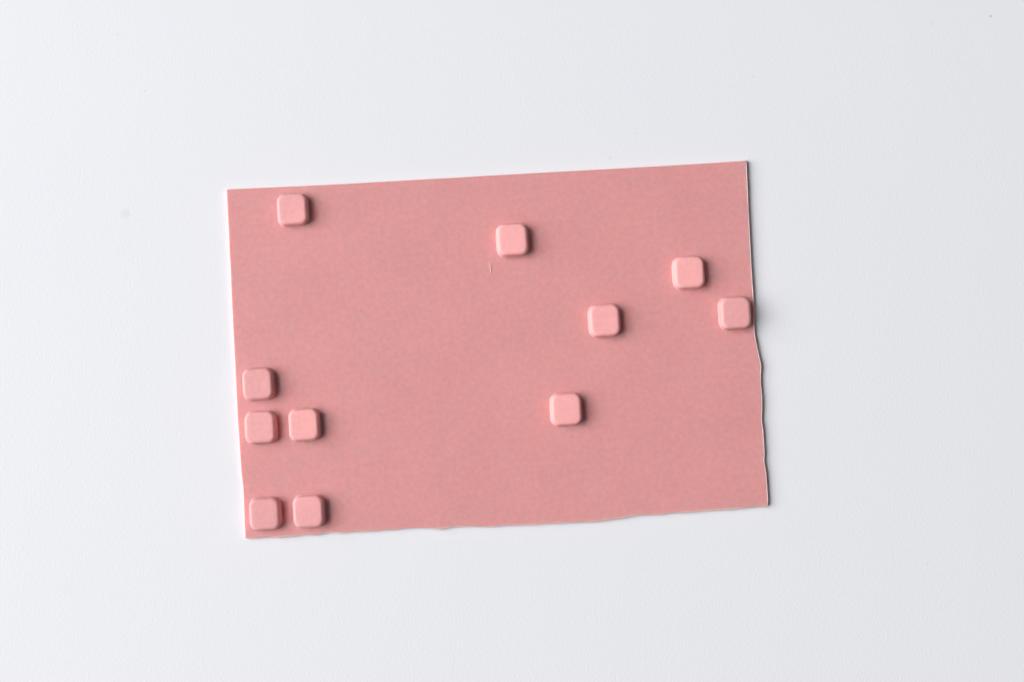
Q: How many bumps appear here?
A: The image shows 11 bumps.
